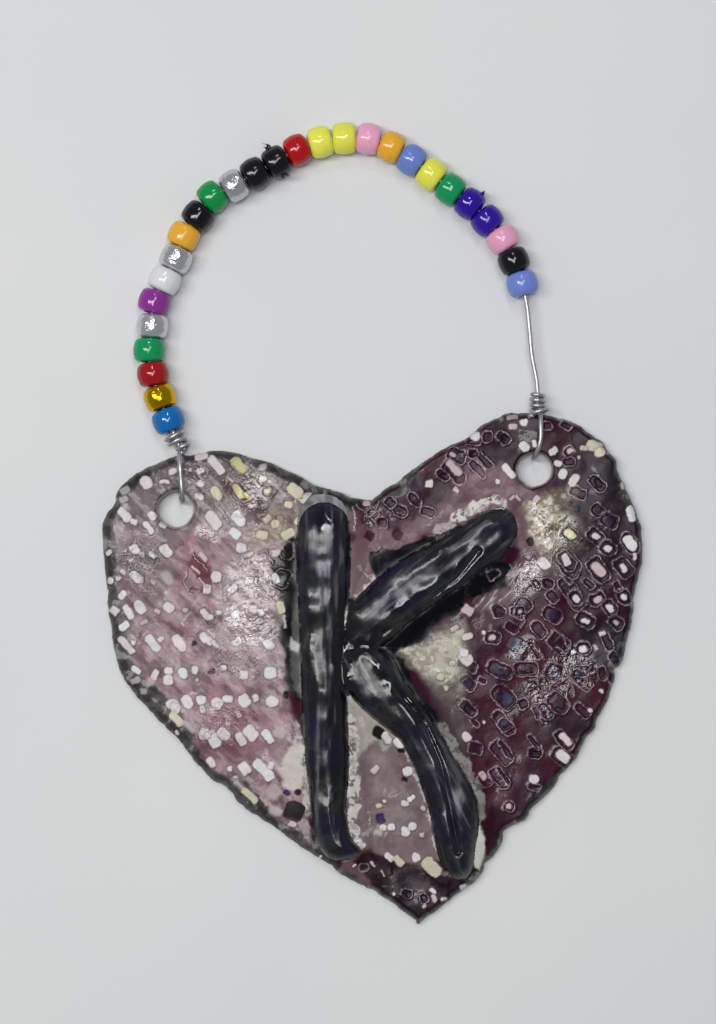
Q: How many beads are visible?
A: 27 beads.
